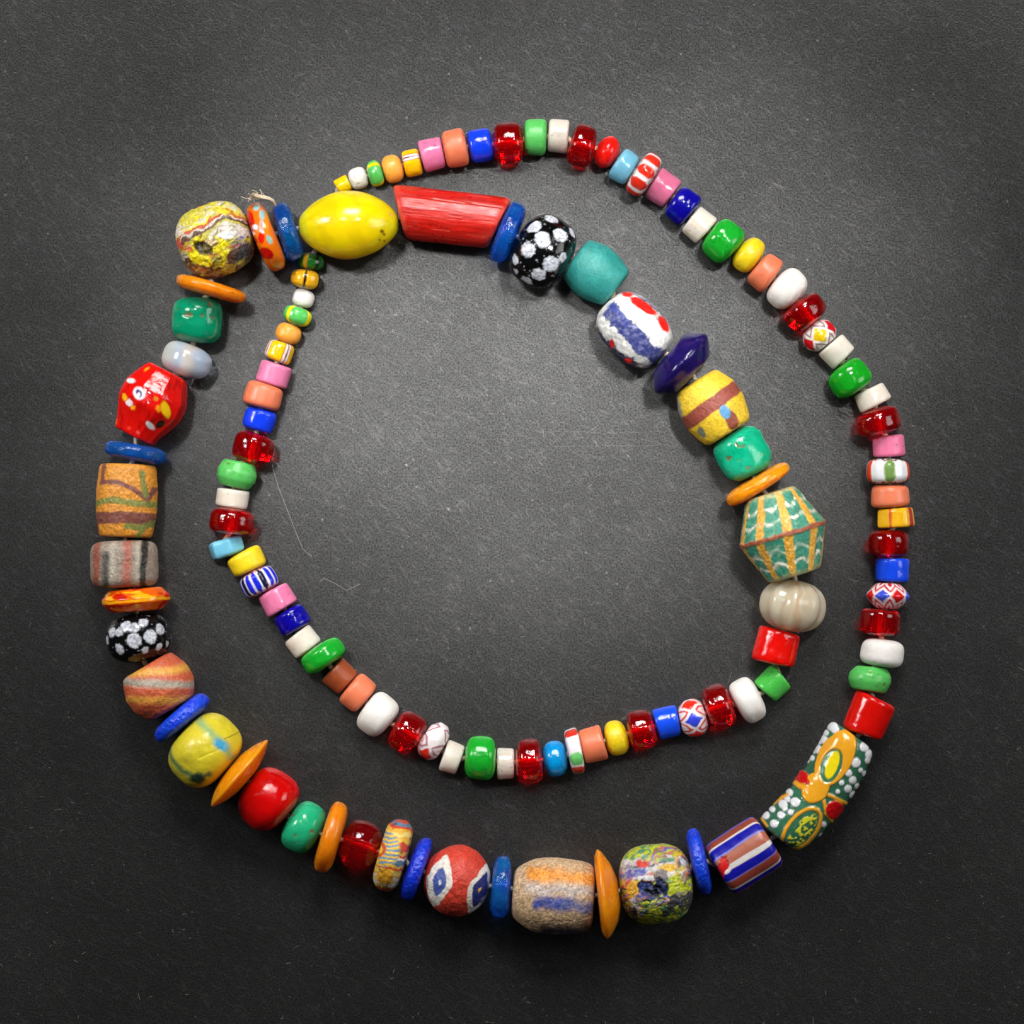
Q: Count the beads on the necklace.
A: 121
